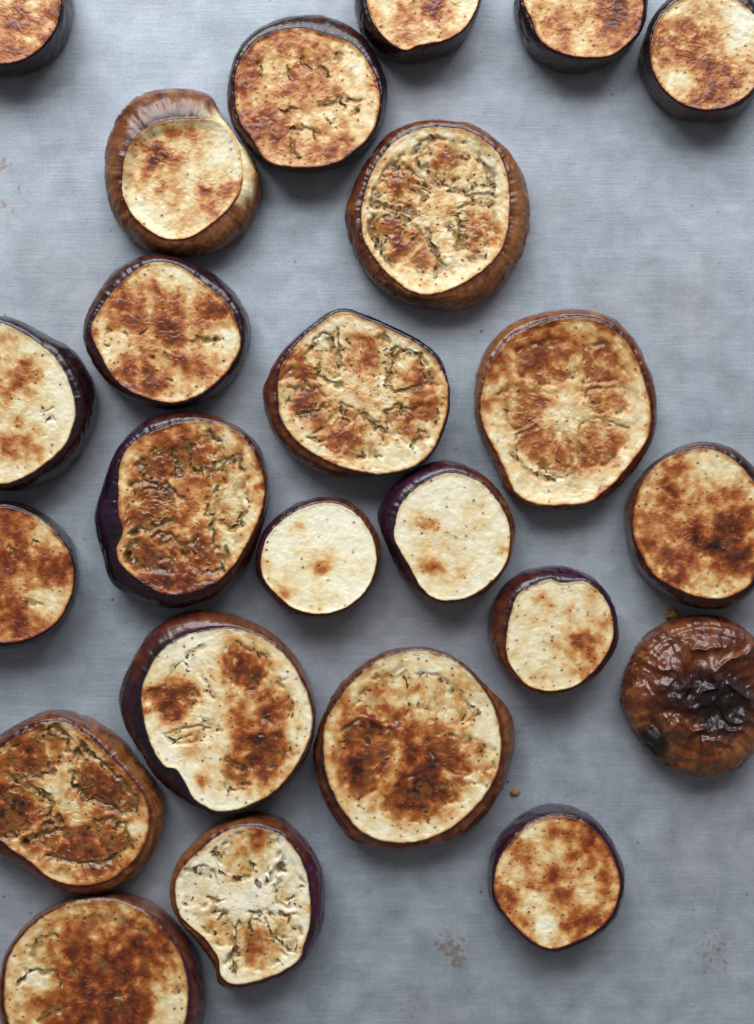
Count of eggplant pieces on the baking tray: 24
